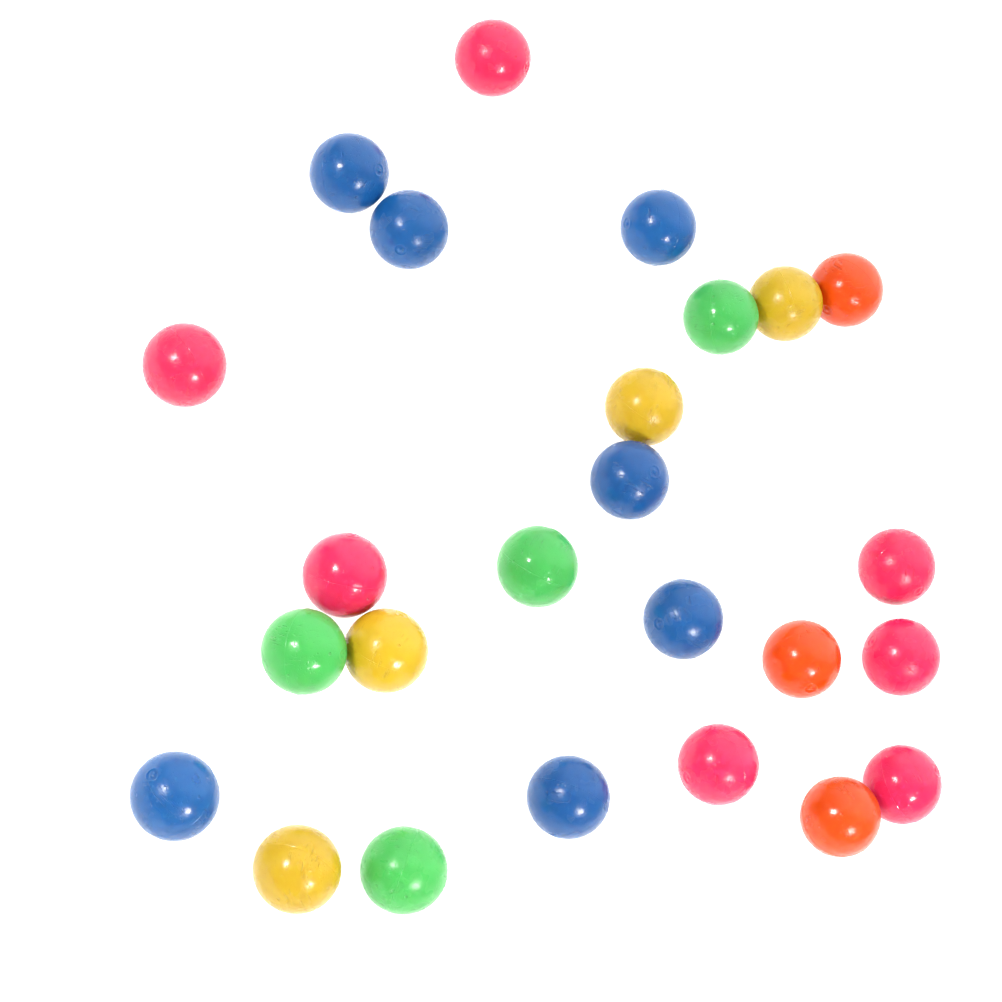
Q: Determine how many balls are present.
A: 25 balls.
